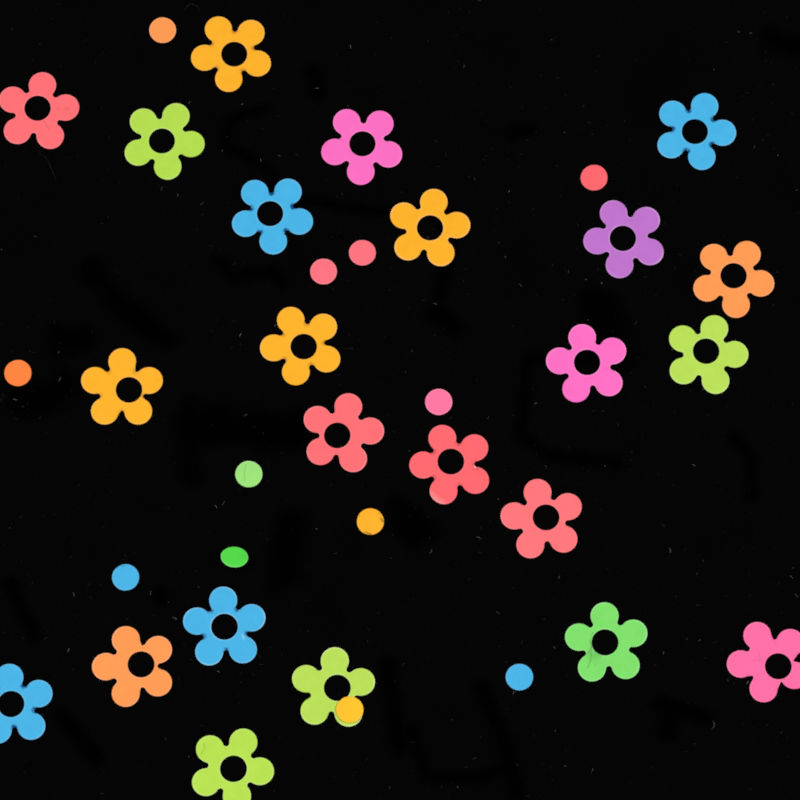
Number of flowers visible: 23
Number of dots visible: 12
